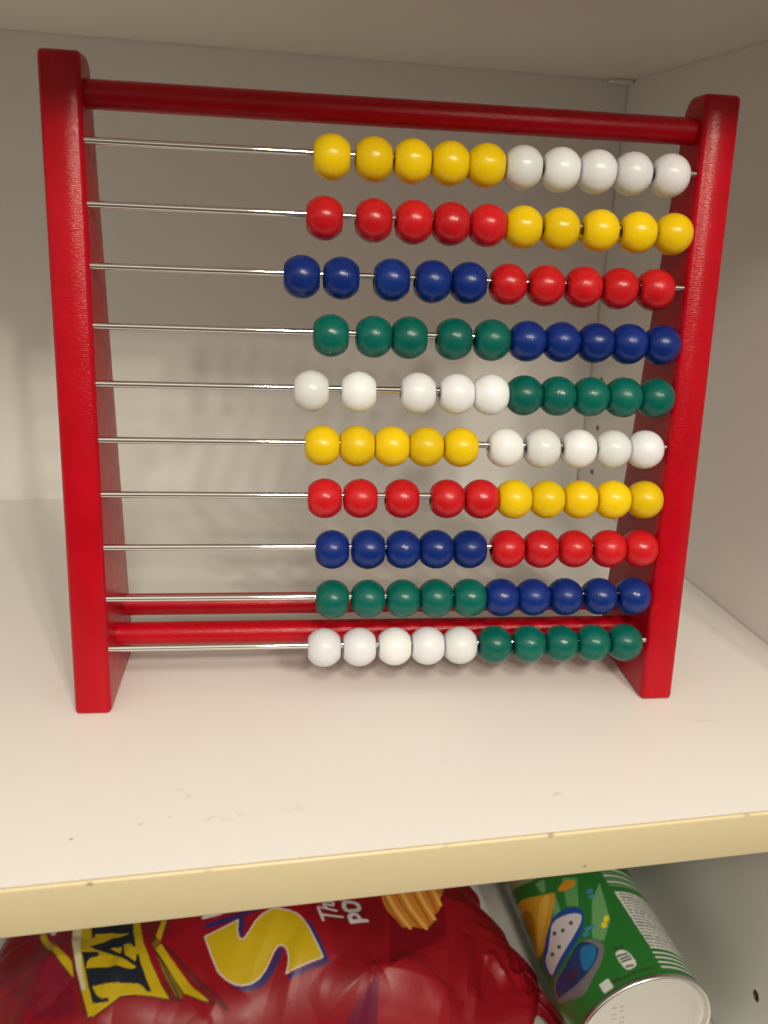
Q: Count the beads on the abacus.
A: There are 100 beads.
